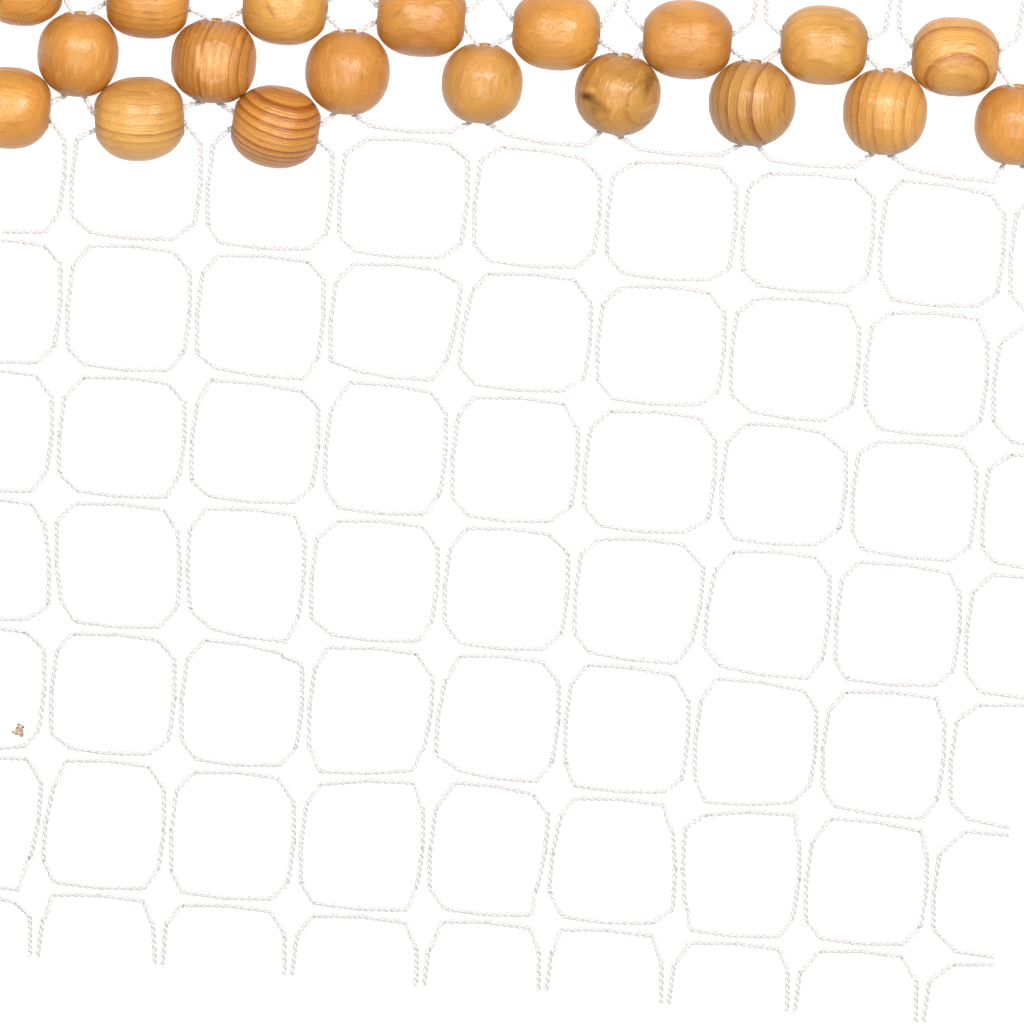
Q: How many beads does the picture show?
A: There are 19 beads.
